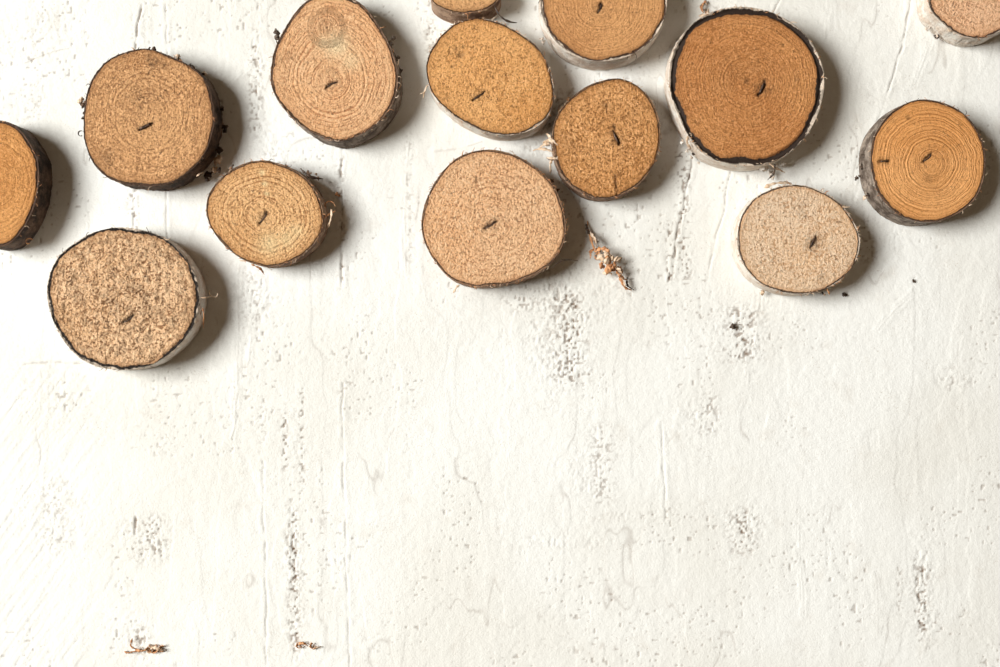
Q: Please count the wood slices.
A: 14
